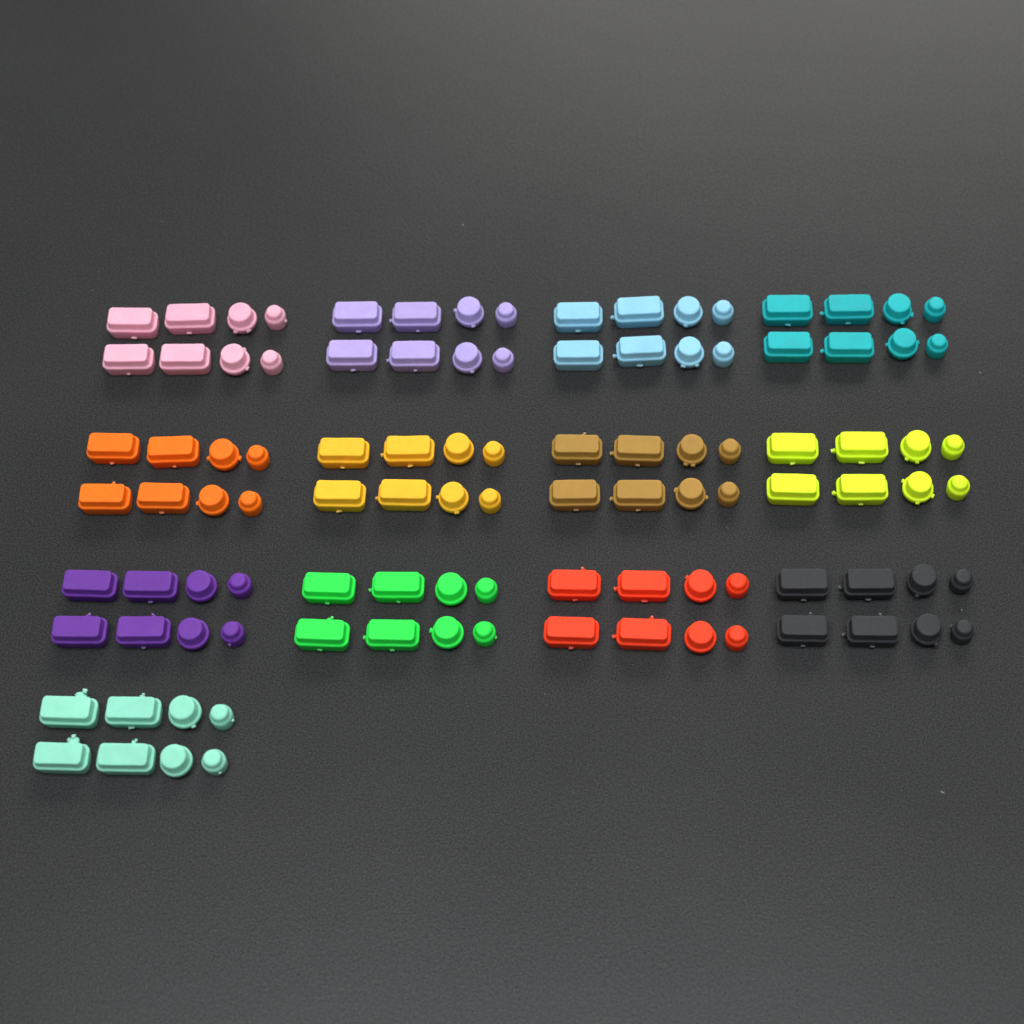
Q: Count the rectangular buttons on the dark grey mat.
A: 52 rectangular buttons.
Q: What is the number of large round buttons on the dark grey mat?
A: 26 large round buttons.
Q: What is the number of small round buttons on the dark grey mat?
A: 26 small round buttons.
